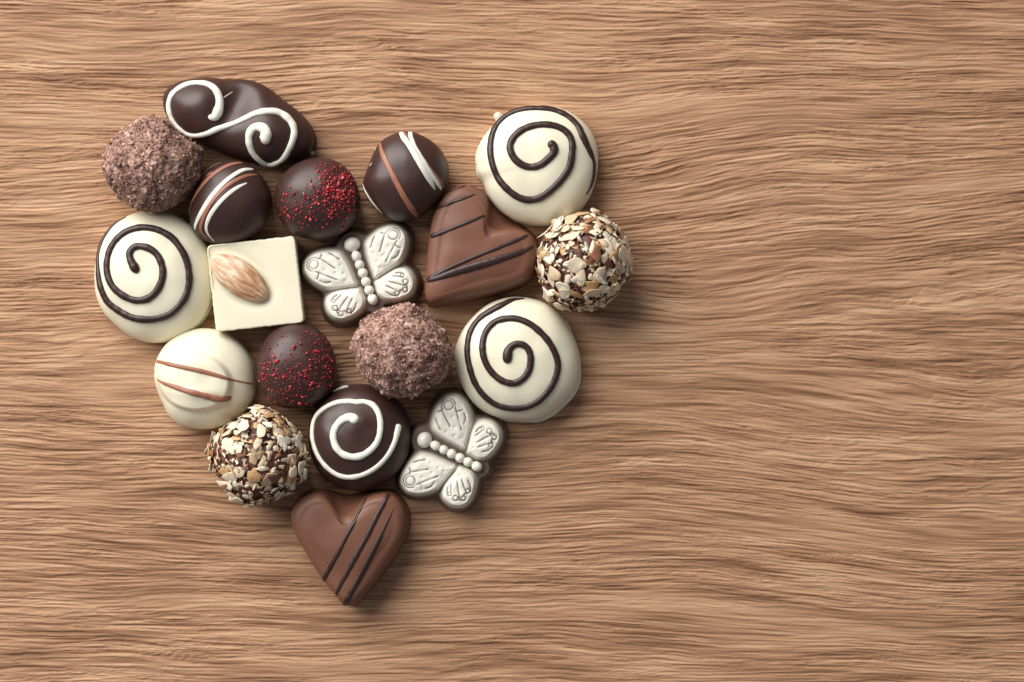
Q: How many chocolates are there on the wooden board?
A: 19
